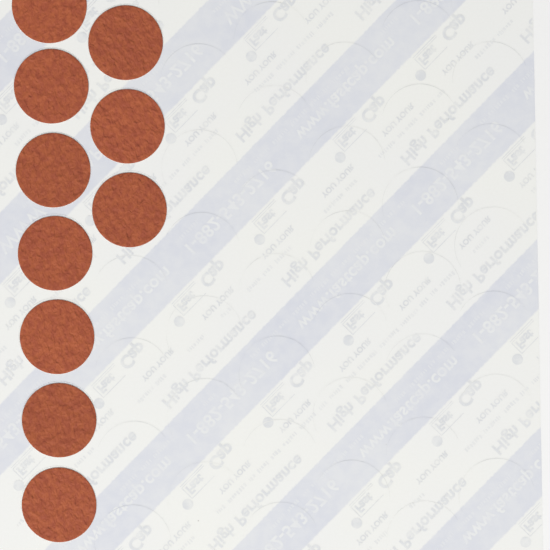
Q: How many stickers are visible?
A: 10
